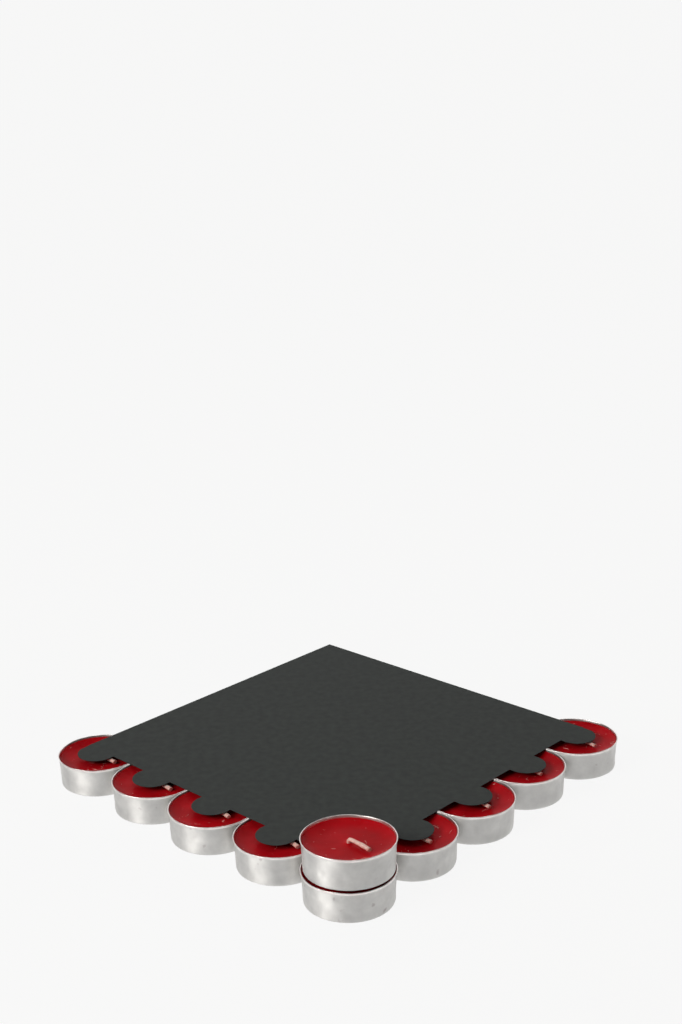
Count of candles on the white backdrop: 10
